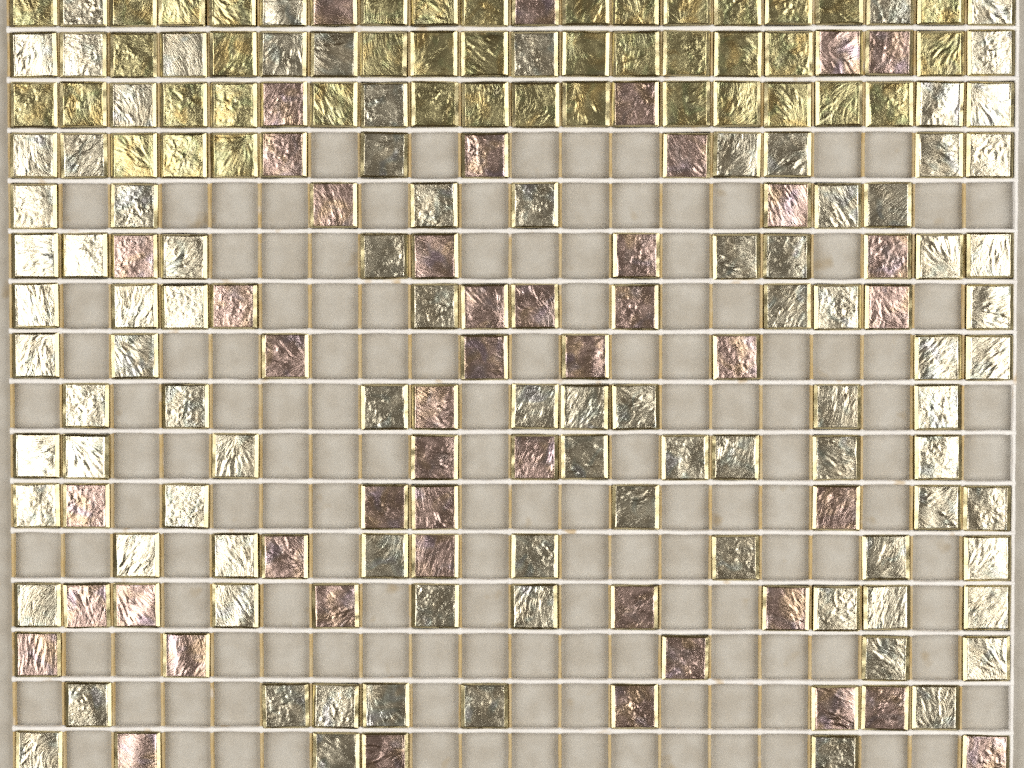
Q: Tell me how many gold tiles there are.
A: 42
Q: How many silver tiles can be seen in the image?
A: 93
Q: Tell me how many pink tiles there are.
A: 47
